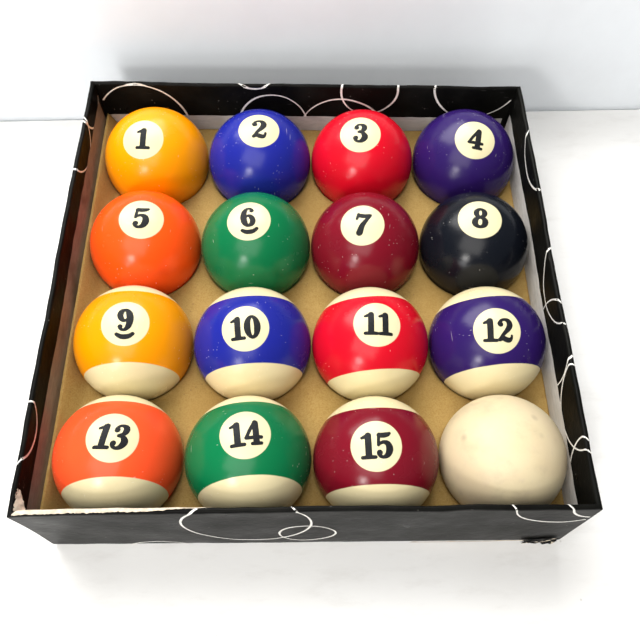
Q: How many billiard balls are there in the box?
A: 16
